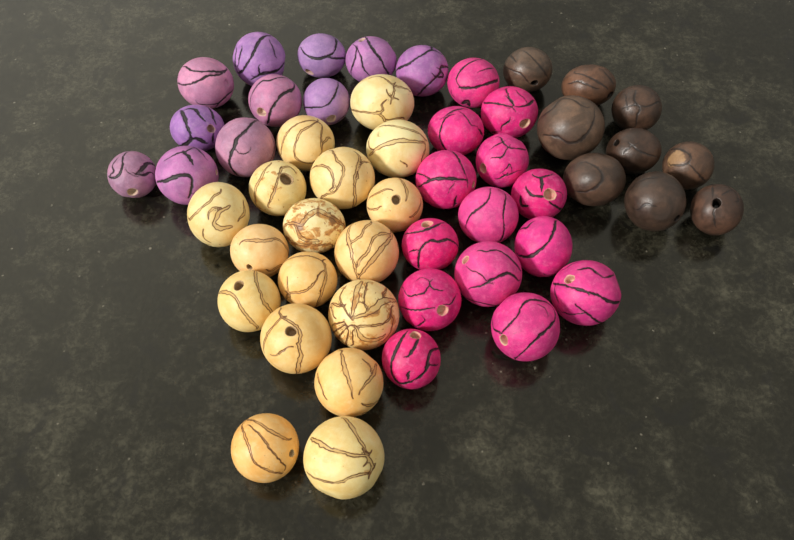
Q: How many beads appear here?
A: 51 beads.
